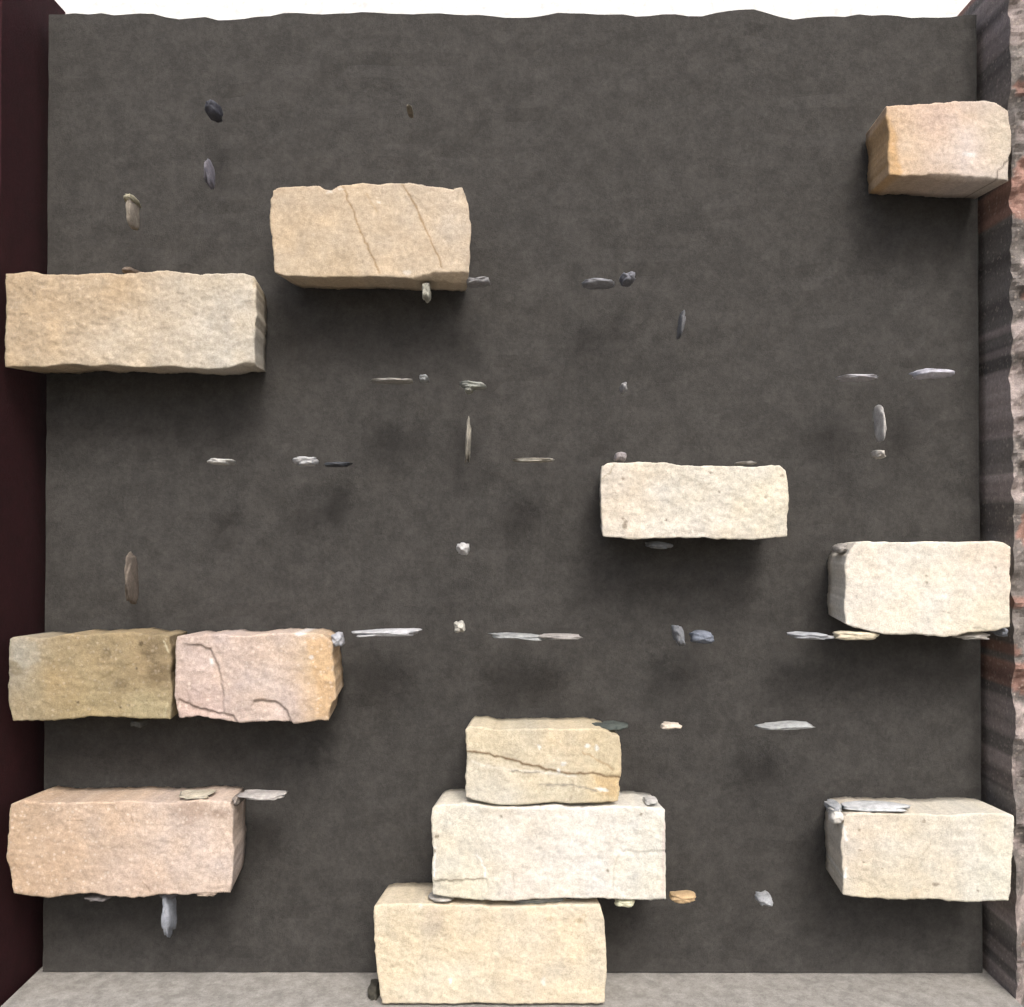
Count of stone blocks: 12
